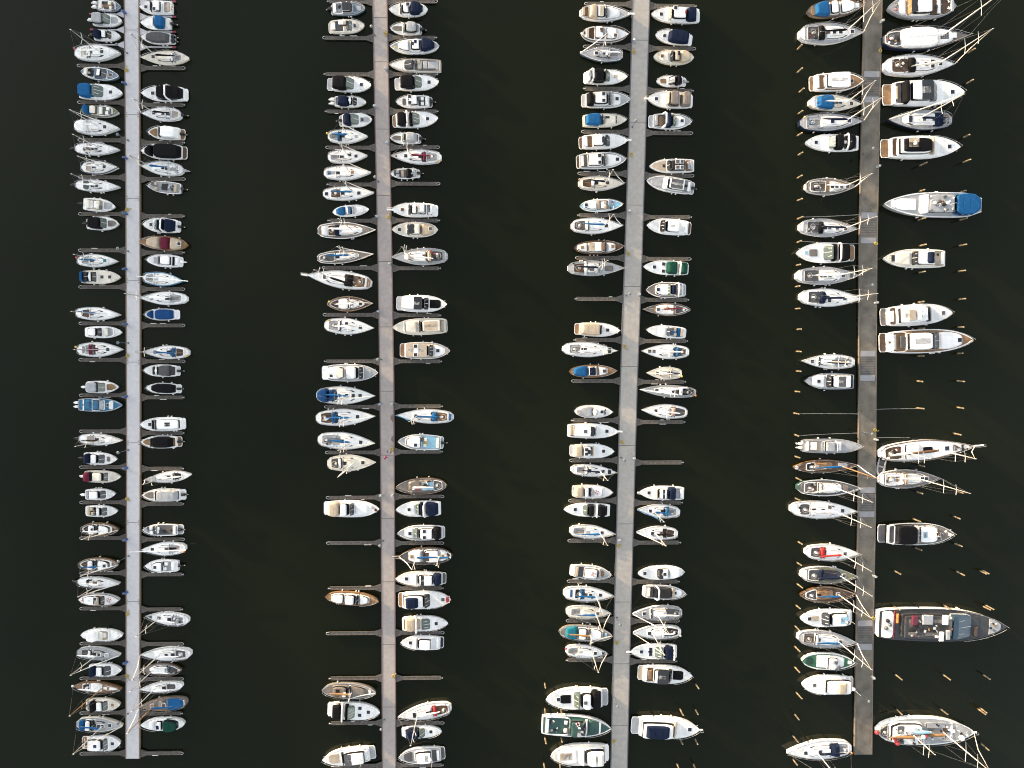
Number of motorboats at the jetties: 132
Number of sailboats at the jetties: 88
